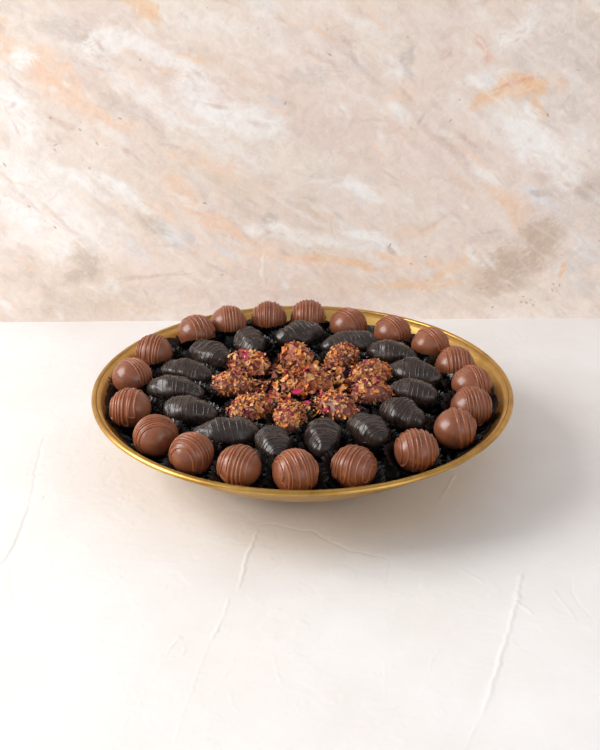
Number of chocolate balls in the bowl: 20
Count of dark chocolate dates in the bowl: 15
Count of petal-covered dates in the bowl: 10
